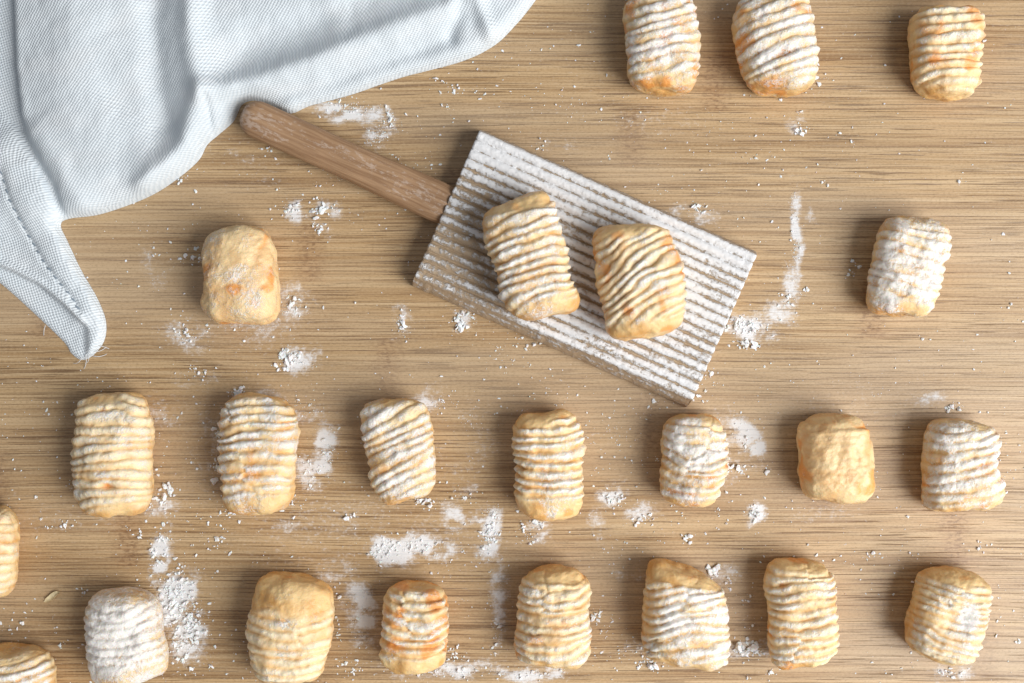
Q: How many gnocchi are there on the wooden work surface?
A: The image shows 23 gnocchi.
